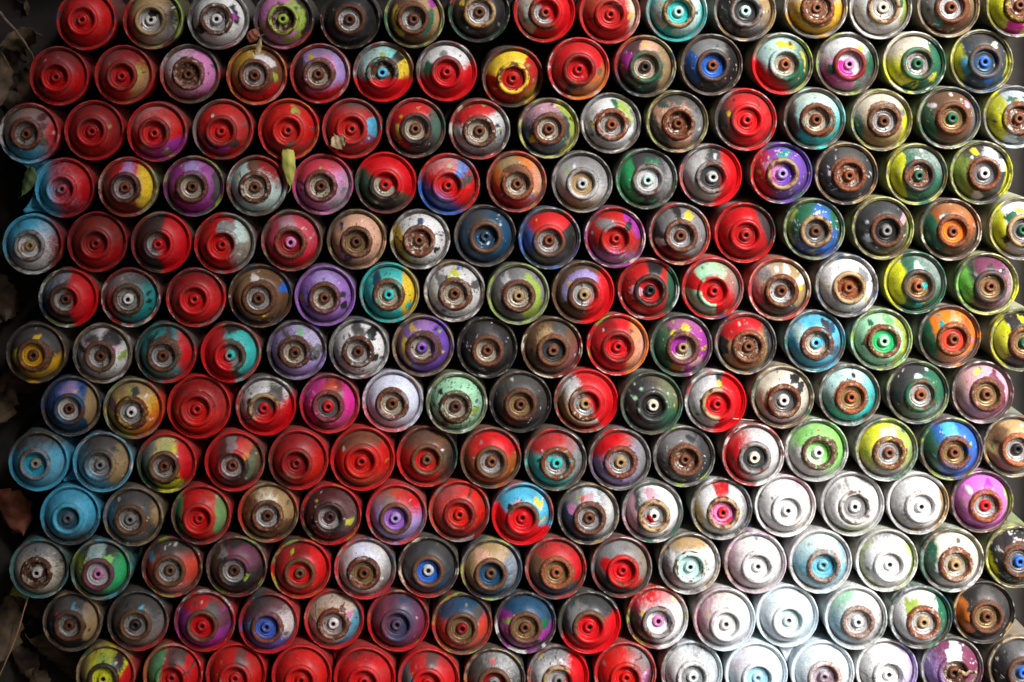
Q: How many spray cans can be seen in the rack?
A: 200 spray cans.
